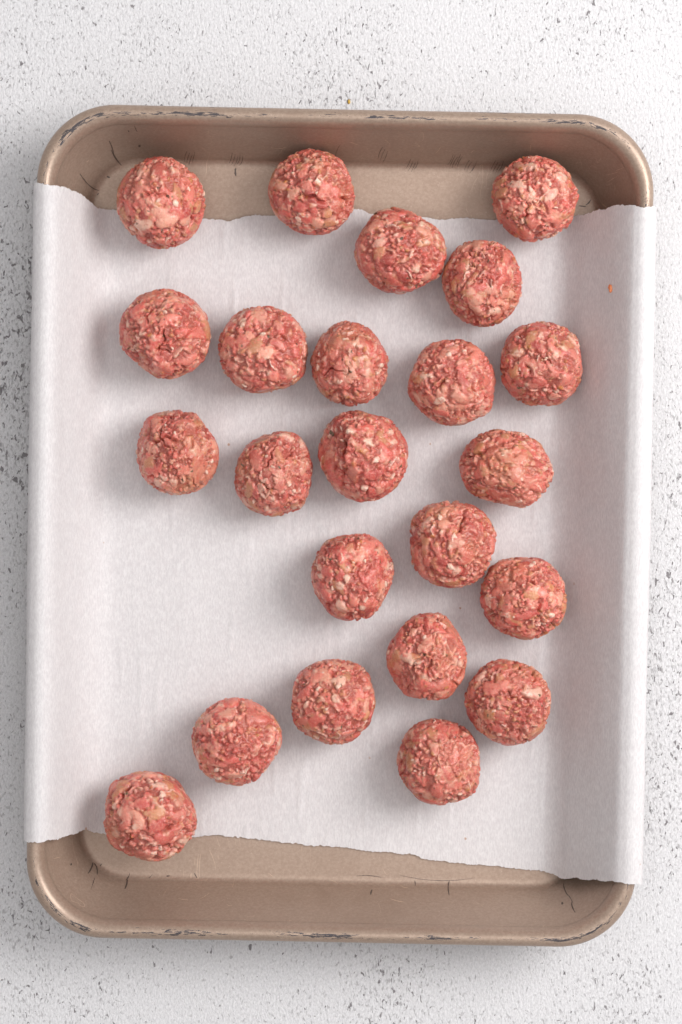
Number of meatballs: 23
